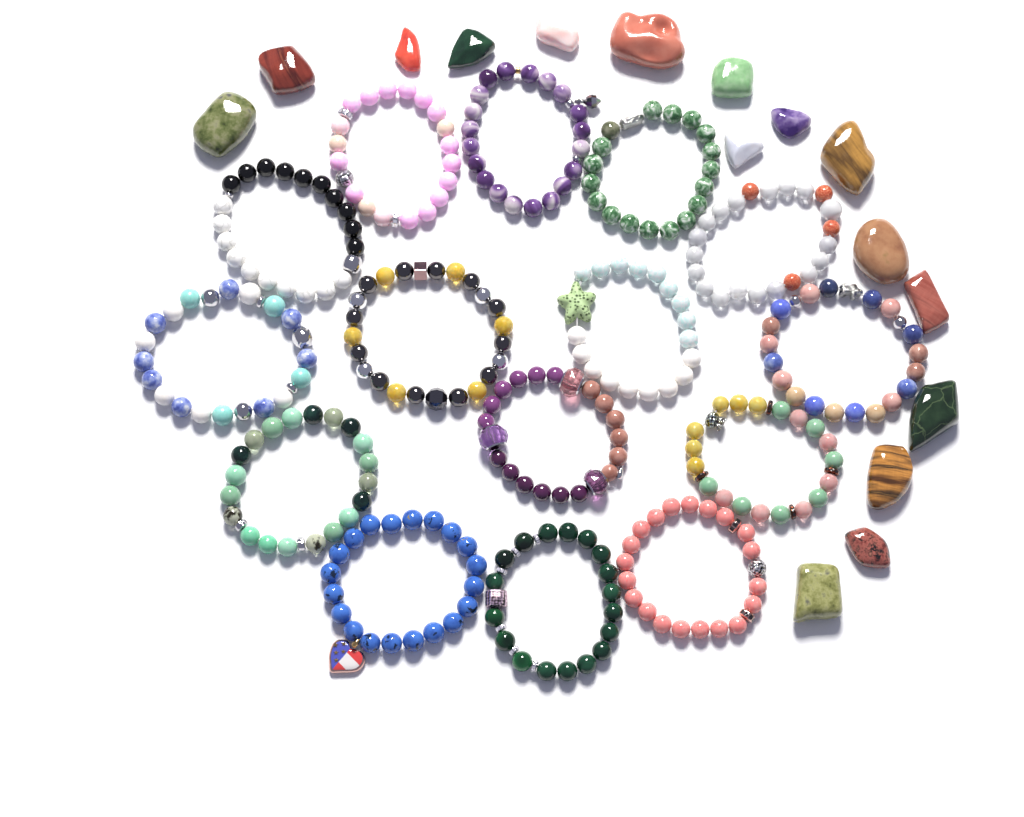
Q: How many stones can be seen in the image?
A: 16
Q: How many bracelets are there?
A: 15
